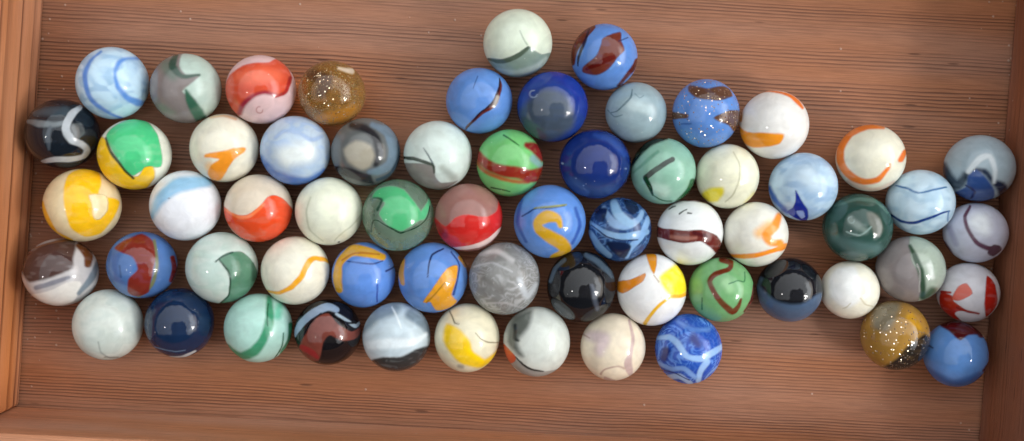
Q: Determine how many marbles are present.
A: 62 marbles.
